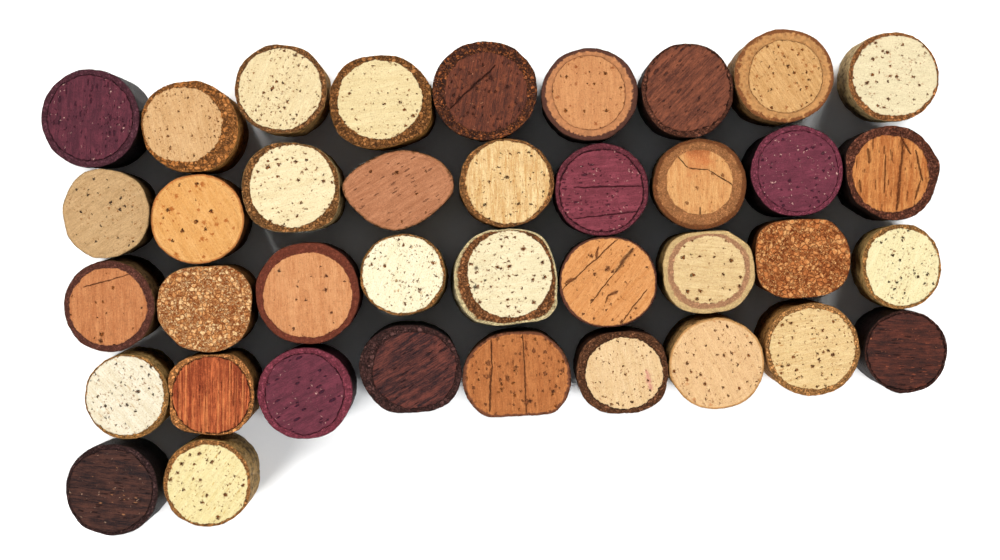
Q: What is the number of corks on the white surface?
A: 38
